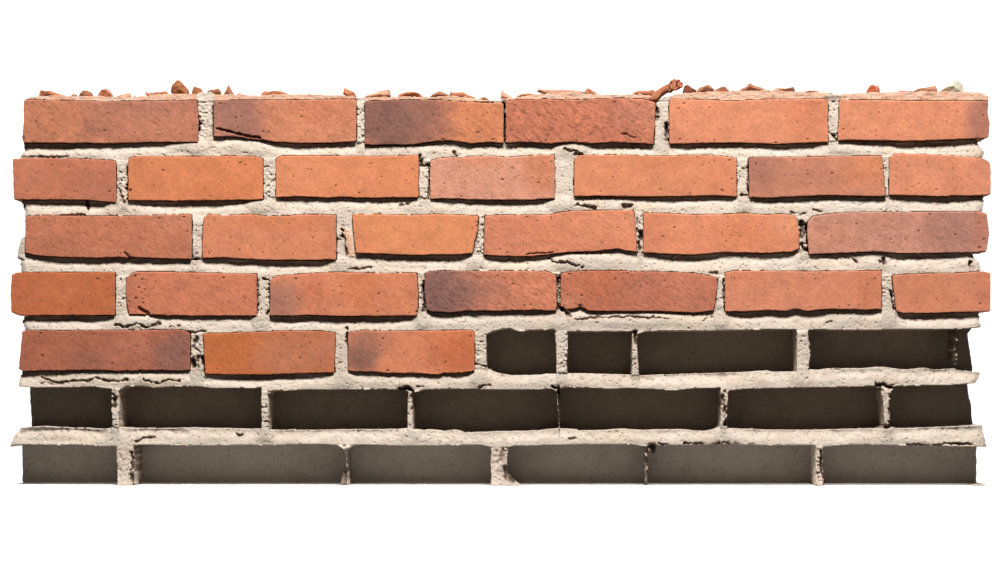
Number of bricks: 29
